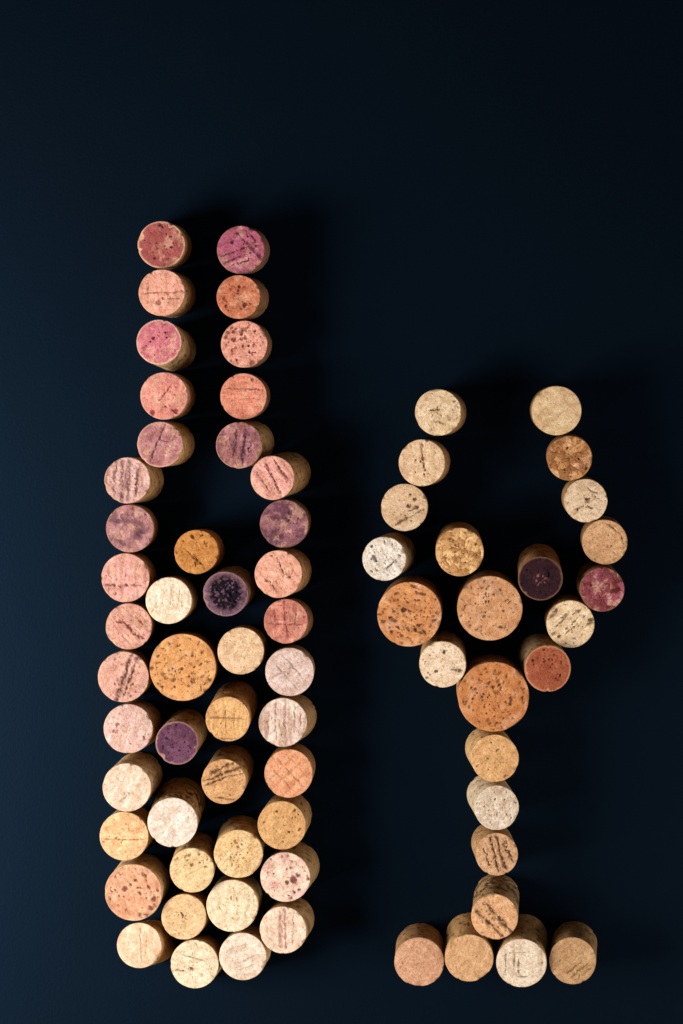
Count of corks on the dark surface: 70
